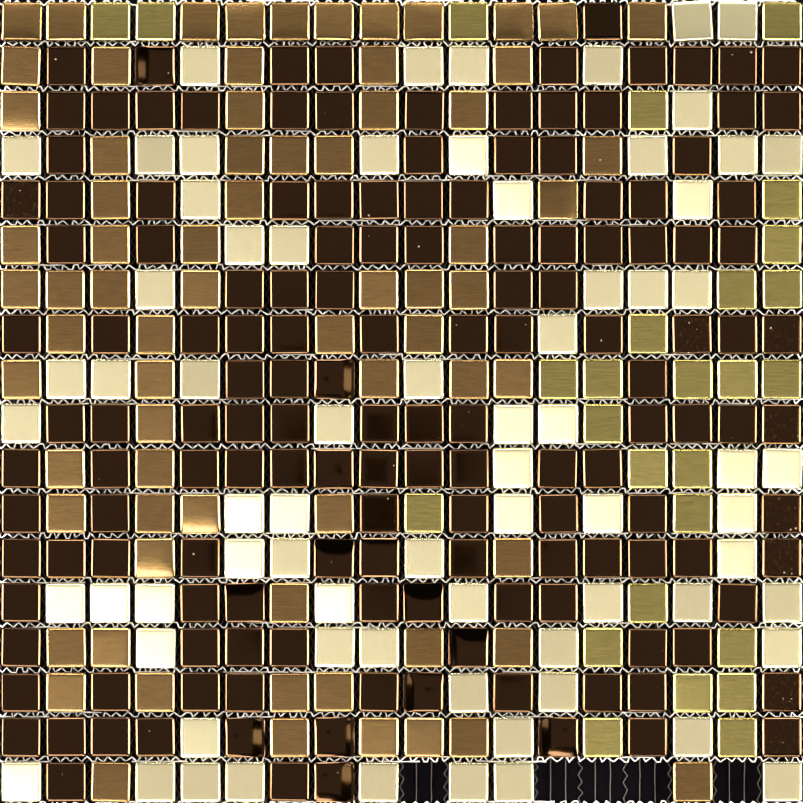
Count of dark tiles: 149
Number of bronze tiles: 72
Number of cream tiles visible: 71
